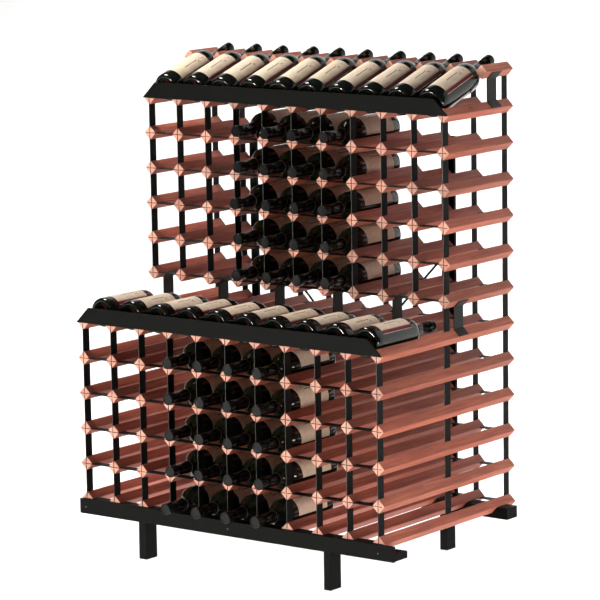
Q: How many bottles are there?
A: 60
